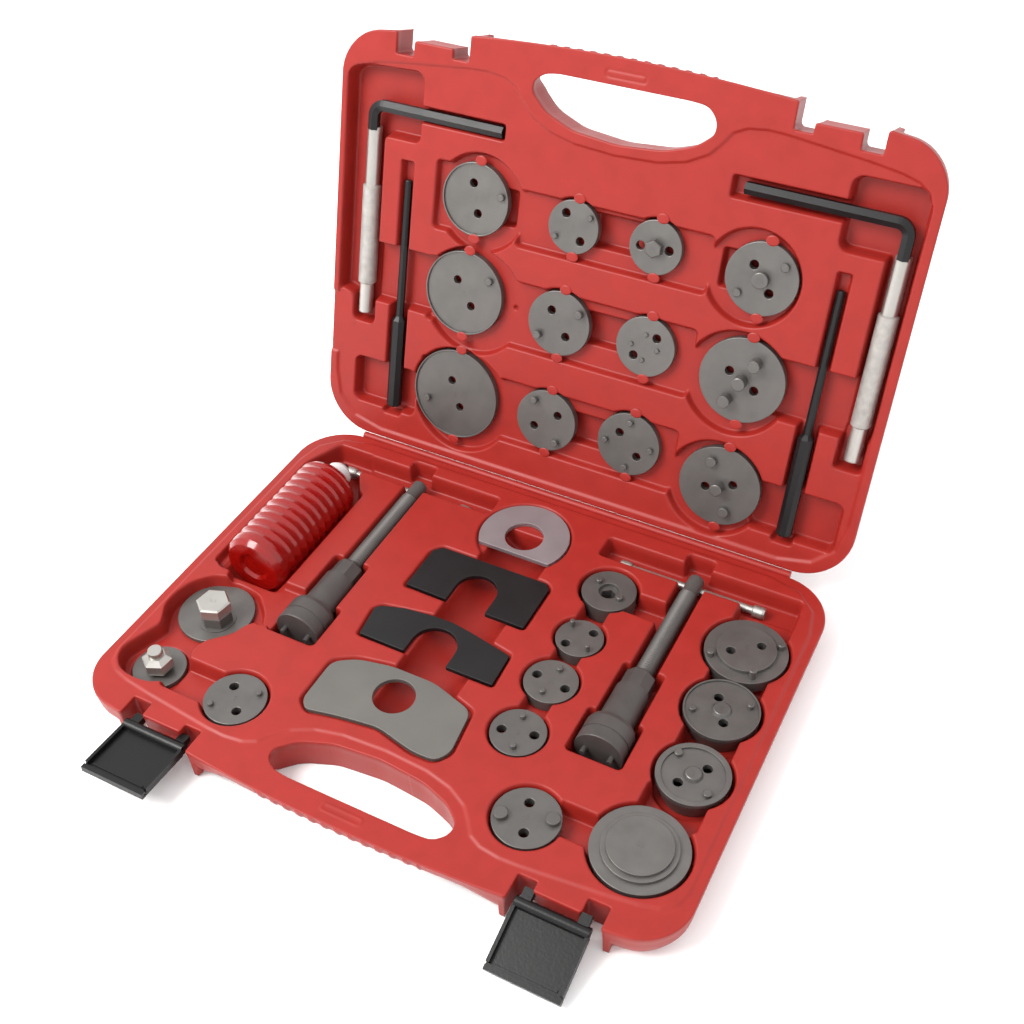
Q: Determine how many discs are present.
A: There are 24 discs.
